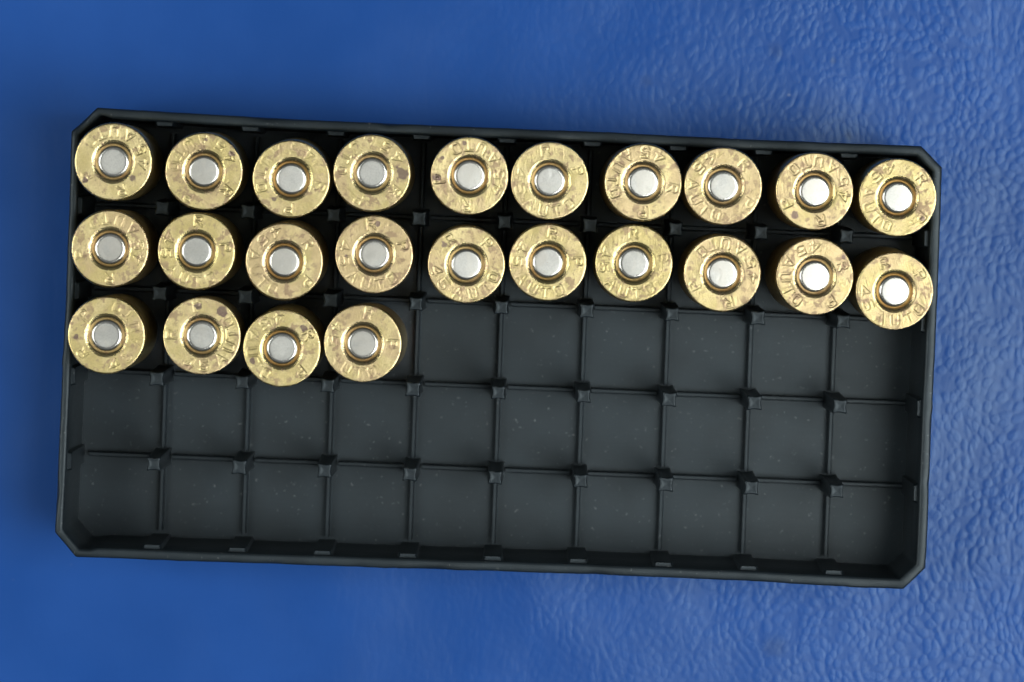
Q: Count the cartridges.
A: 24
